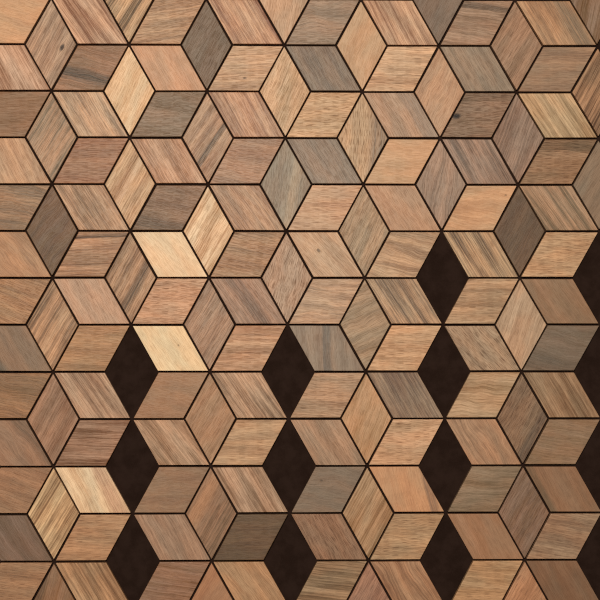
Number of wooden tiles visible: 146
